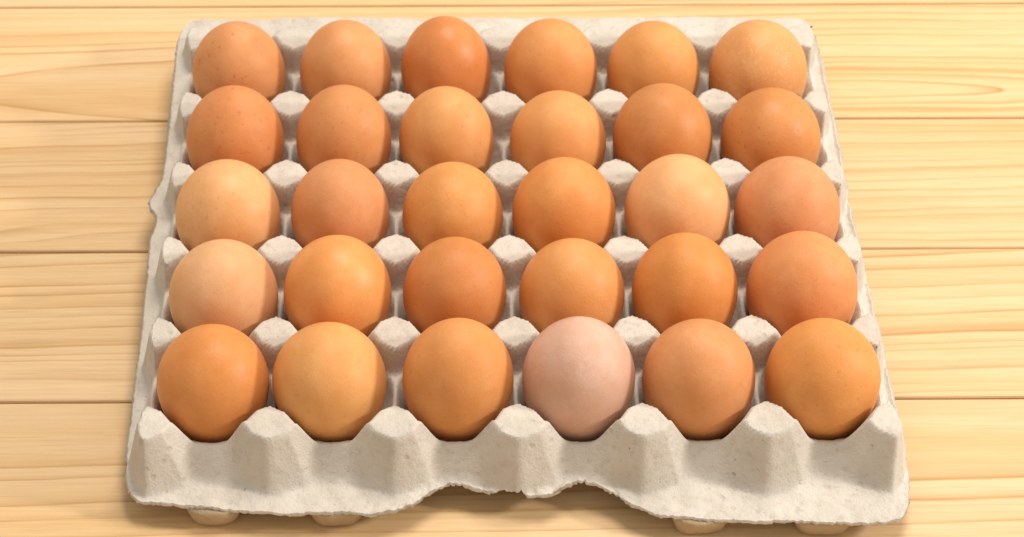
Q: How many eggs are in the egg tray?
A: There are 30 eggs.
